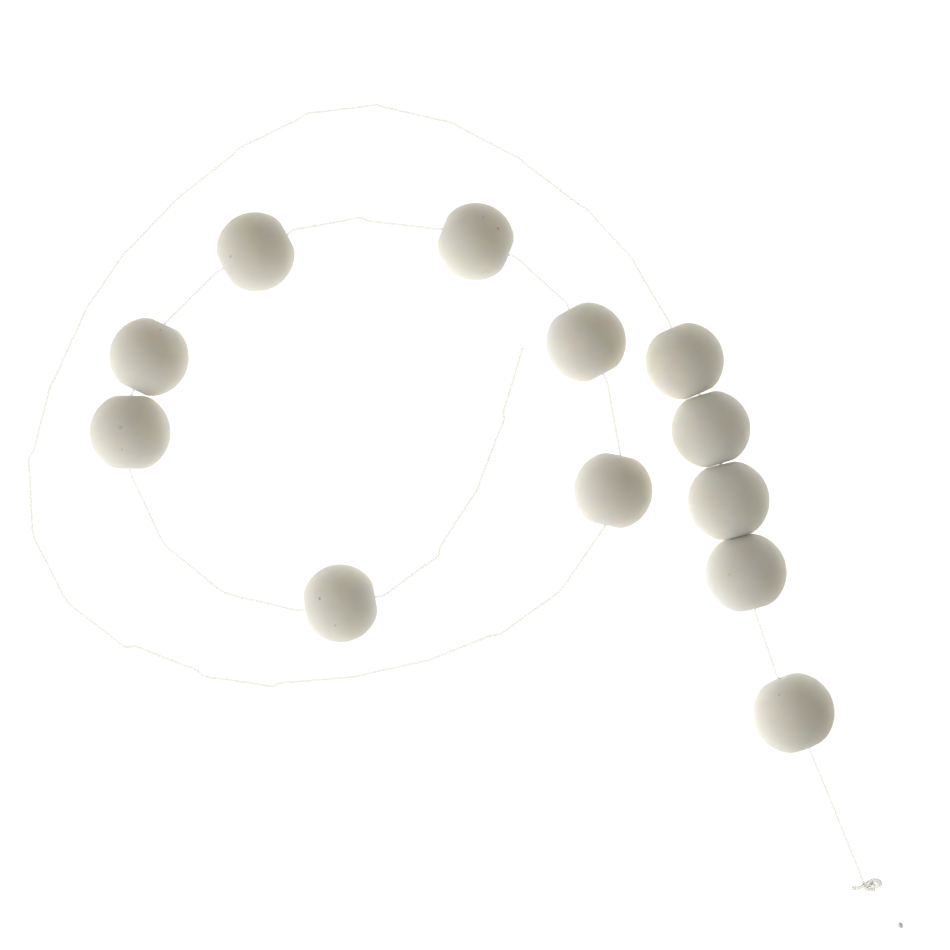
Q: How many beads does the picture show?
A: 12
